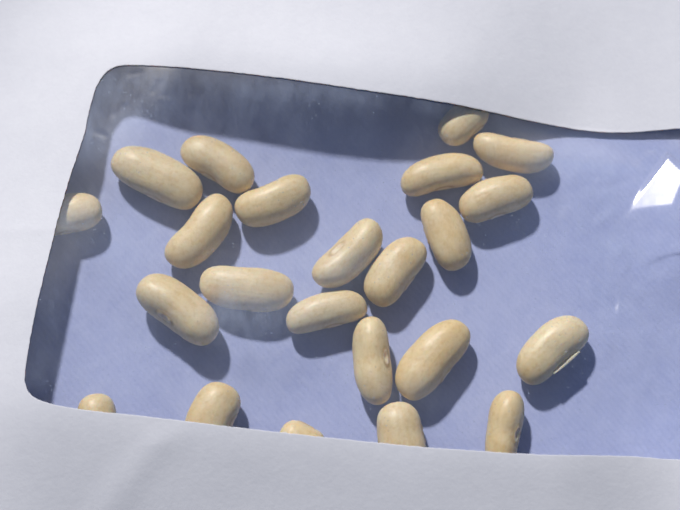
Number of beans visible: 23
